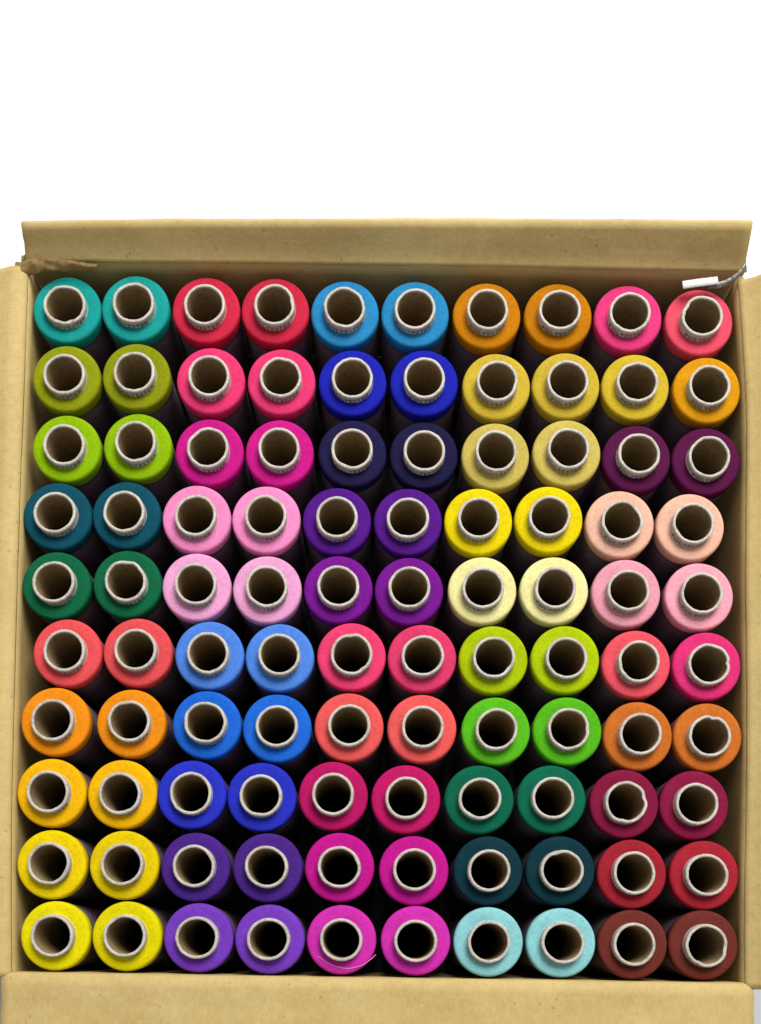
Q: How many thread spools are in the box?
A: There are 100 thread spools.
